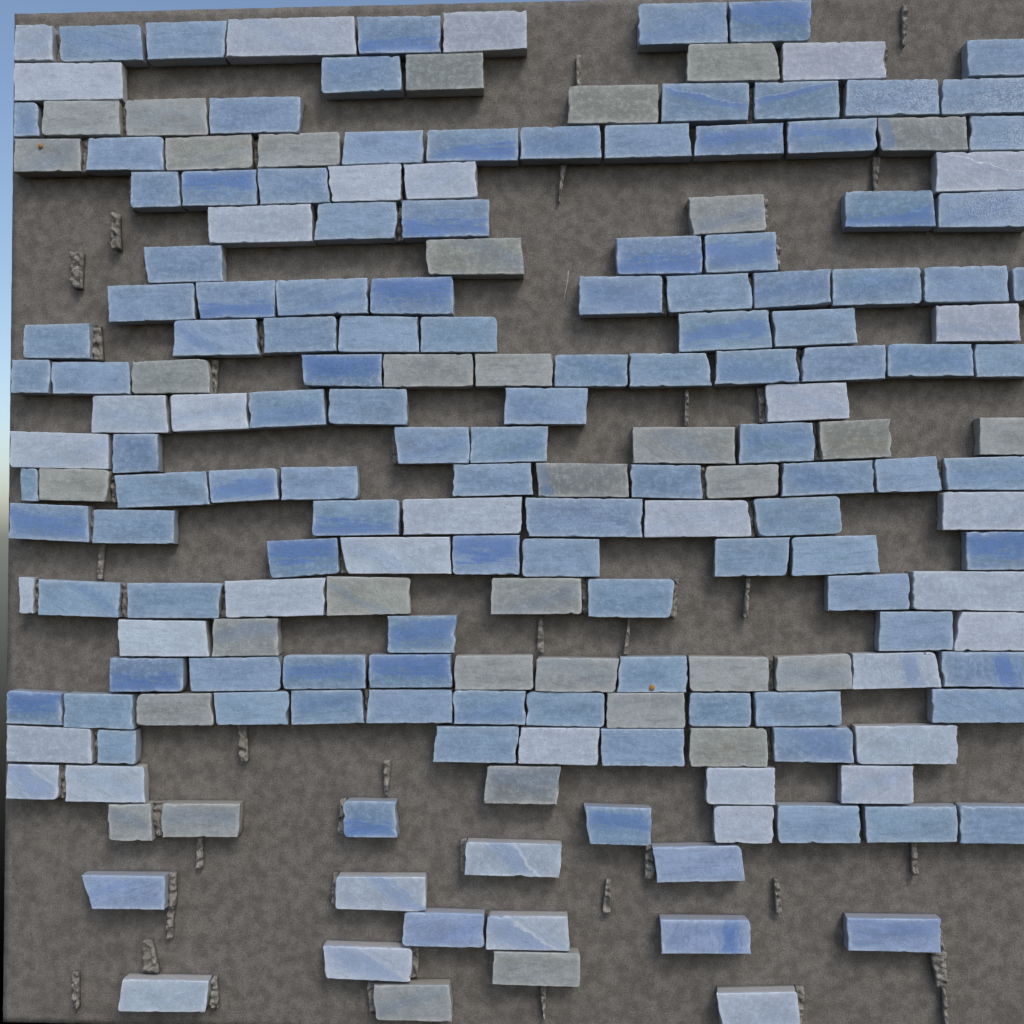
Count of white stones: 38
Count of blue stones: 120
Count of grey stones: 35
